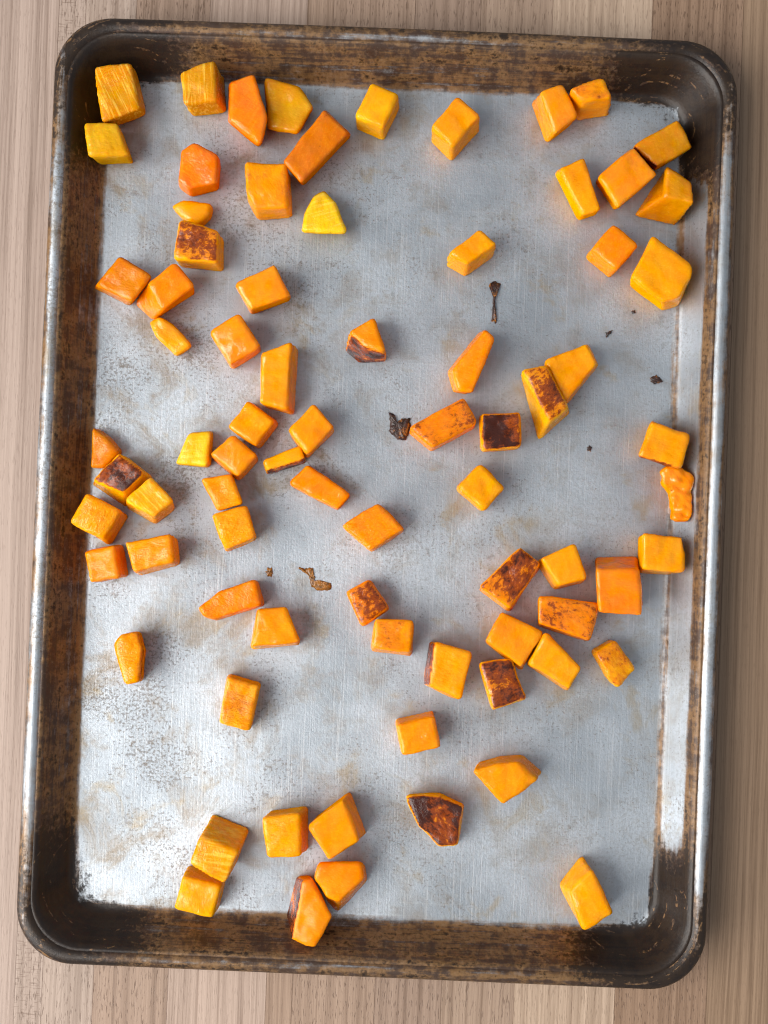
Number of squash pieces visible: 78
